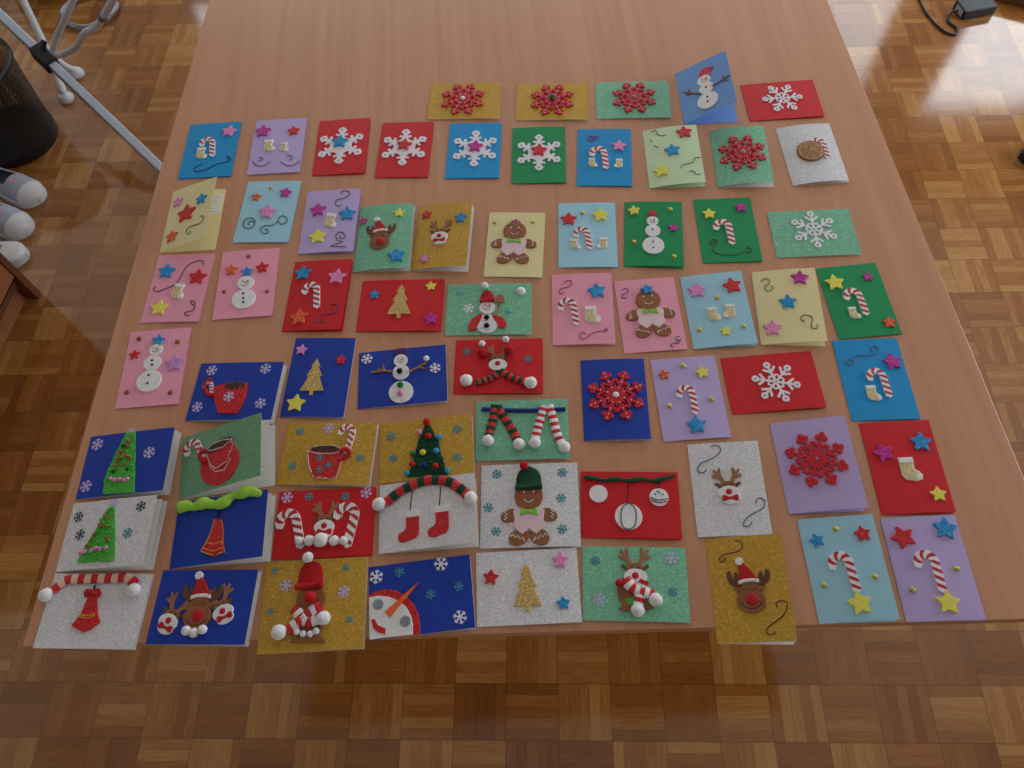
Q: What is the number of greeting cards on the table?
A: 67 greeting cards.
